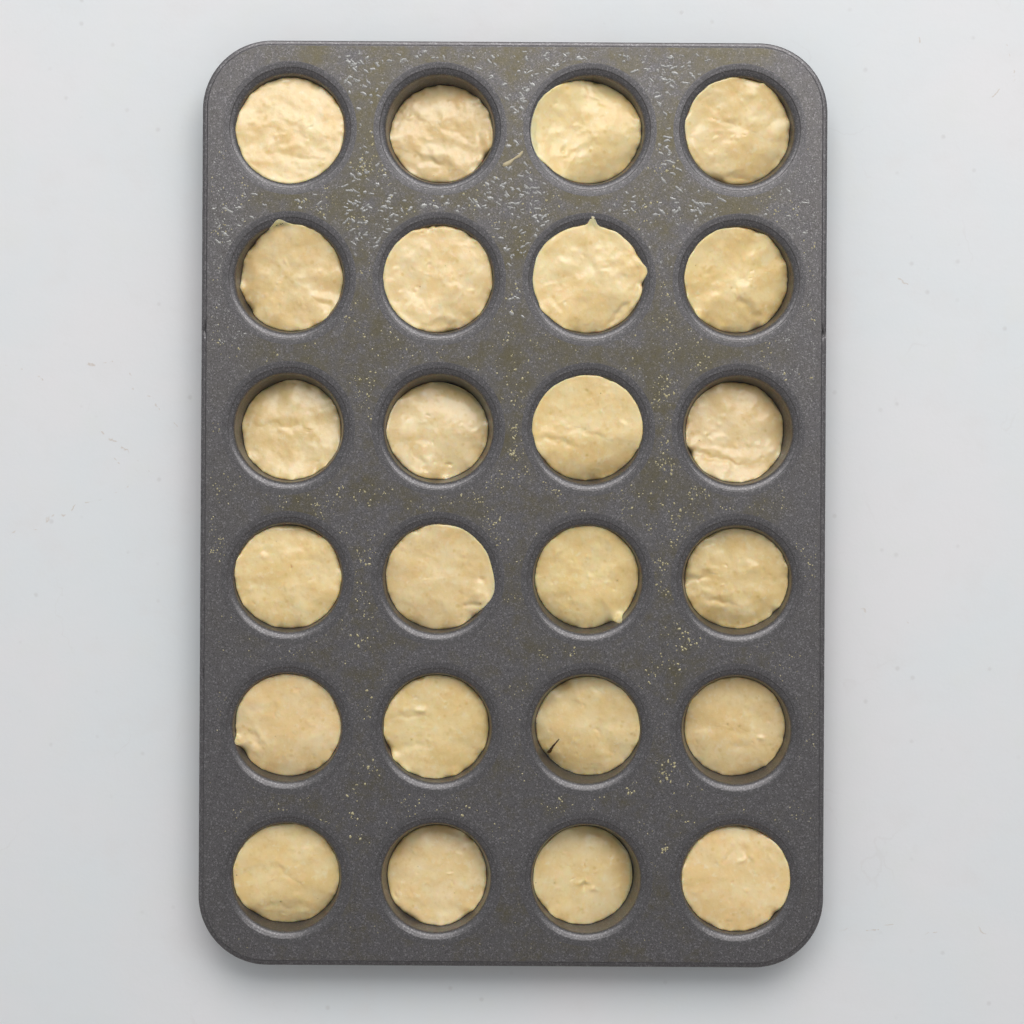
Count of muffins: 24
